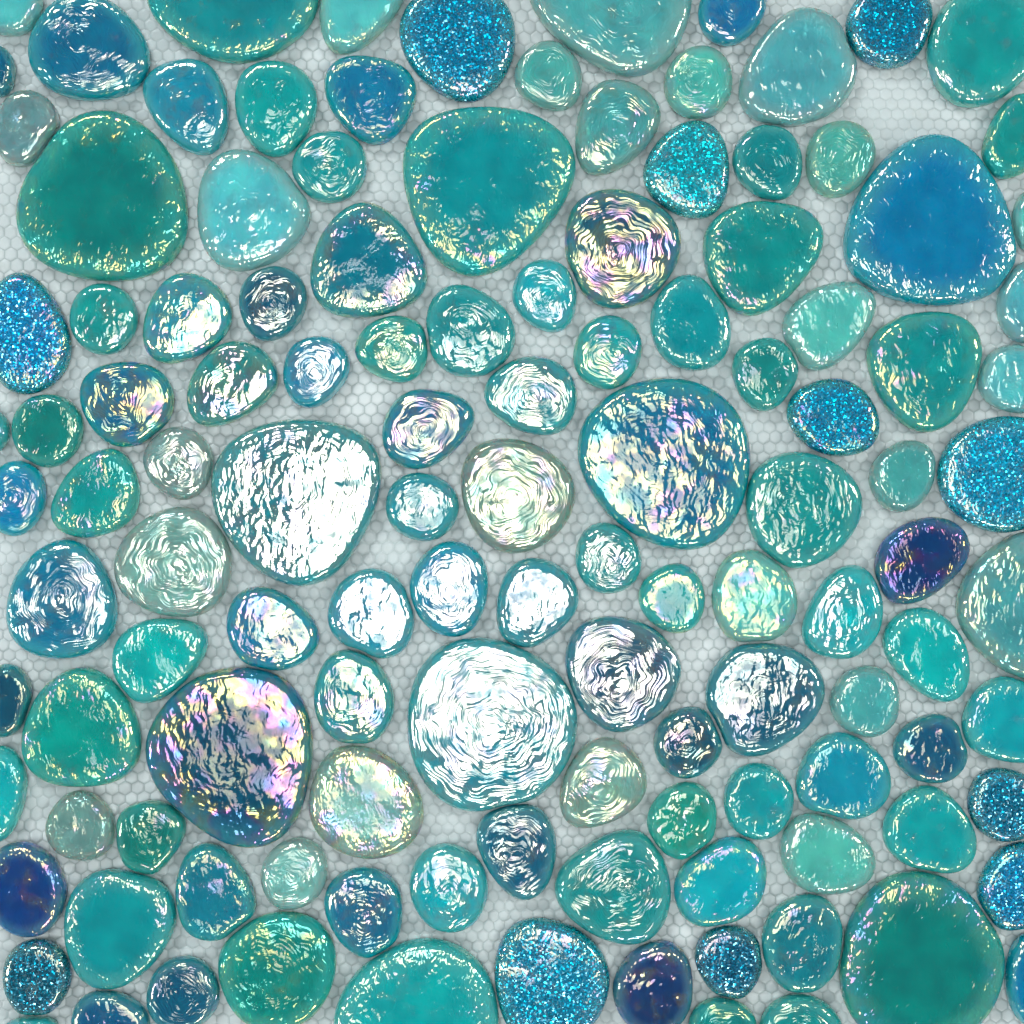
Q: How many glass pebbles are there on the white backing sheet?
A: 123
